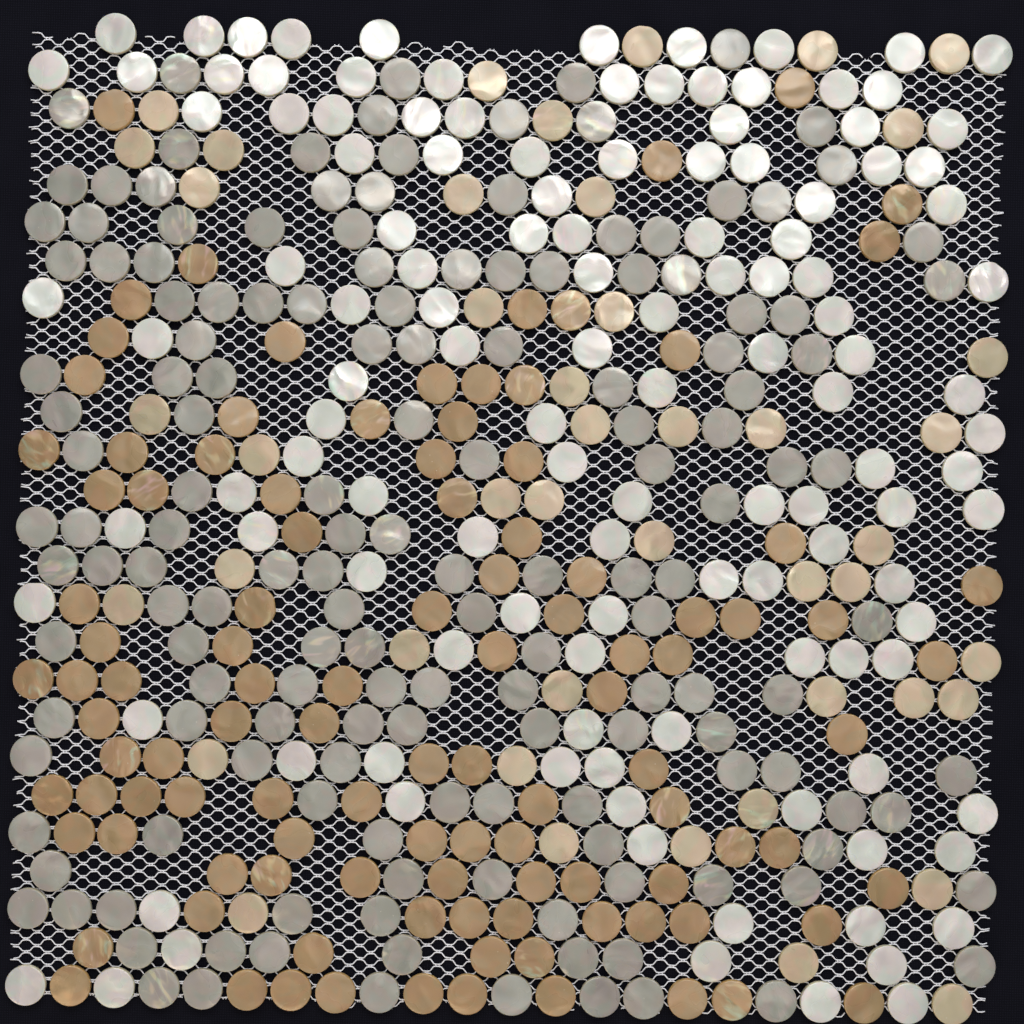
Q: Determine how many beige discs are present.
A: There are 45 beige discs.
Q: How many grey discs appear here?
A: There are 155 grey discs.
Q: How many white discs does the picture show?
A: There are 125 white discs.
